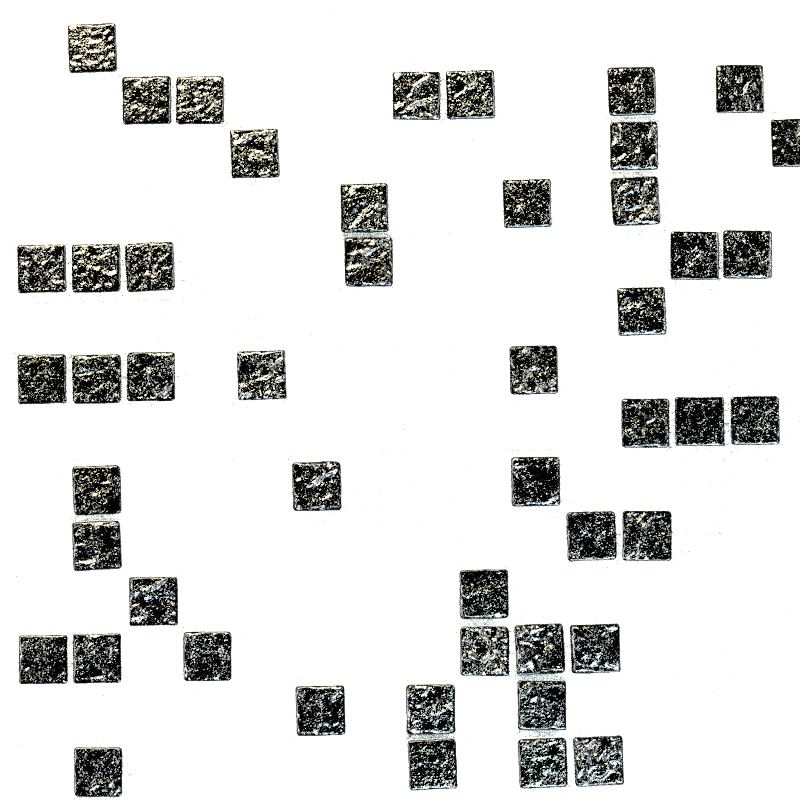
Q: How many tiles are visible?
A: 49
